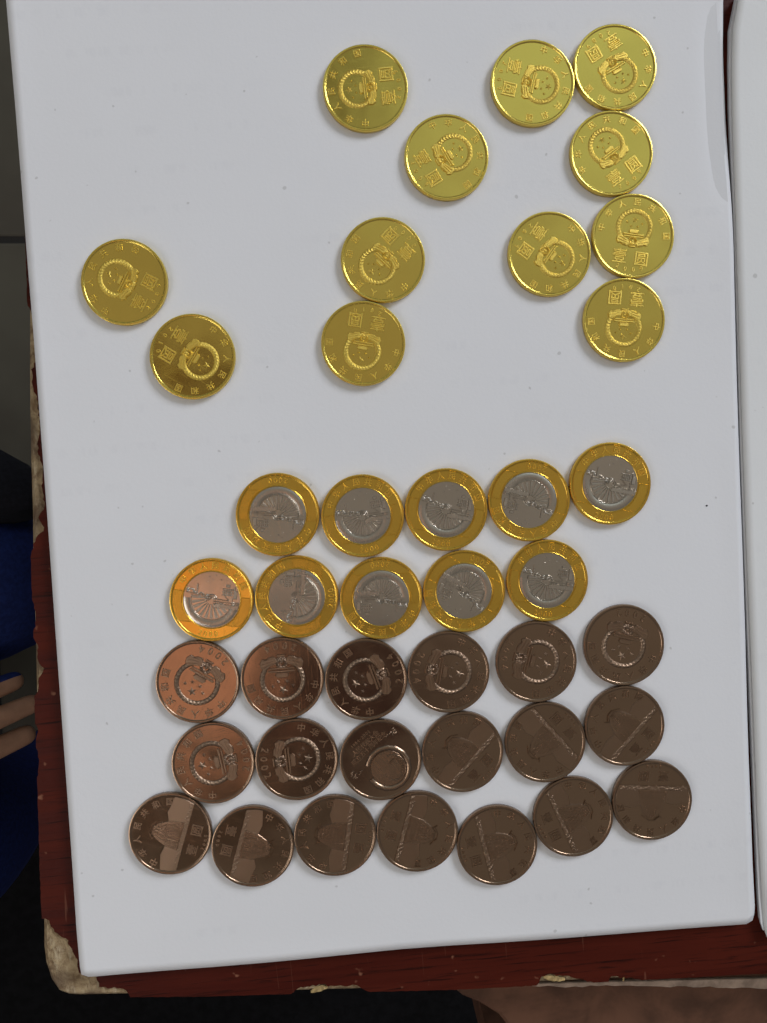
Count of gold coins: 12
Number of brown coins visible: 19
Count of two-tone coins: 10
